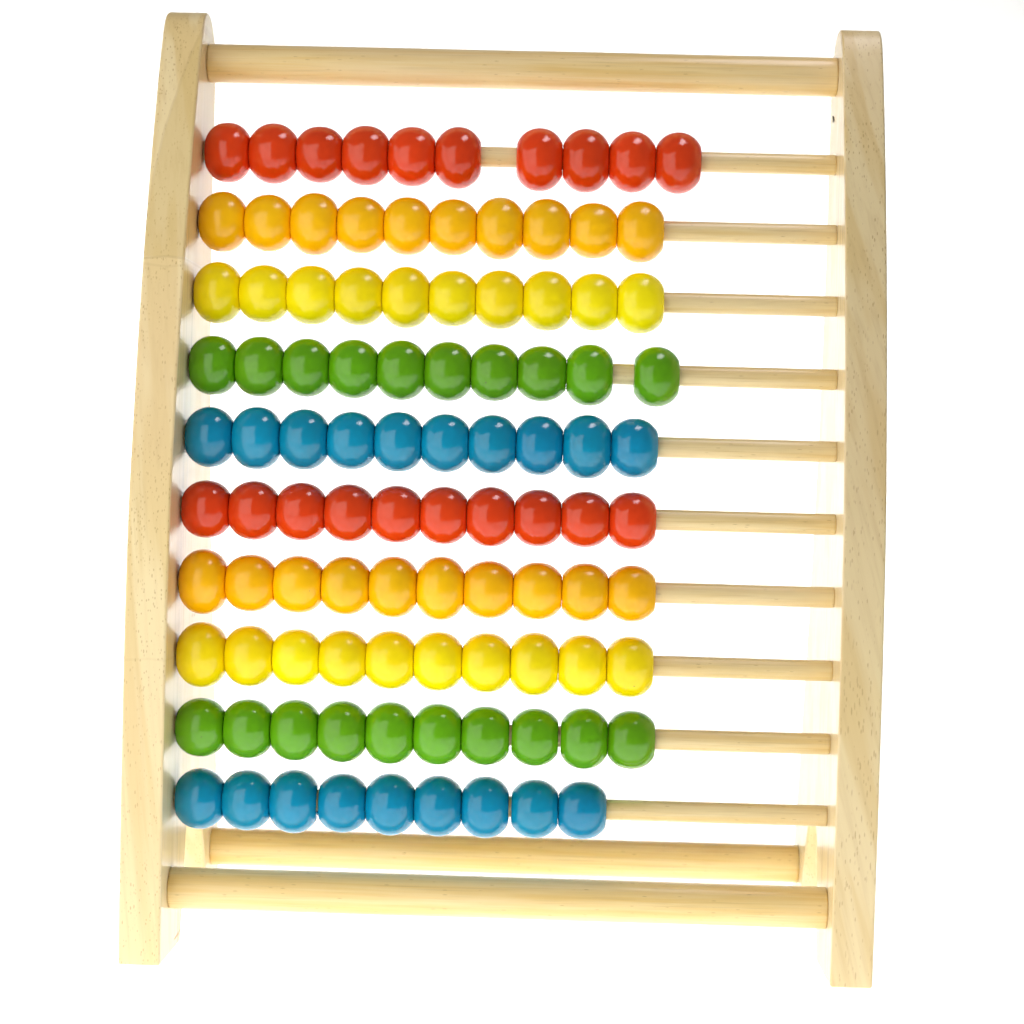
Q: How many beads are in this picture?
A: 99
